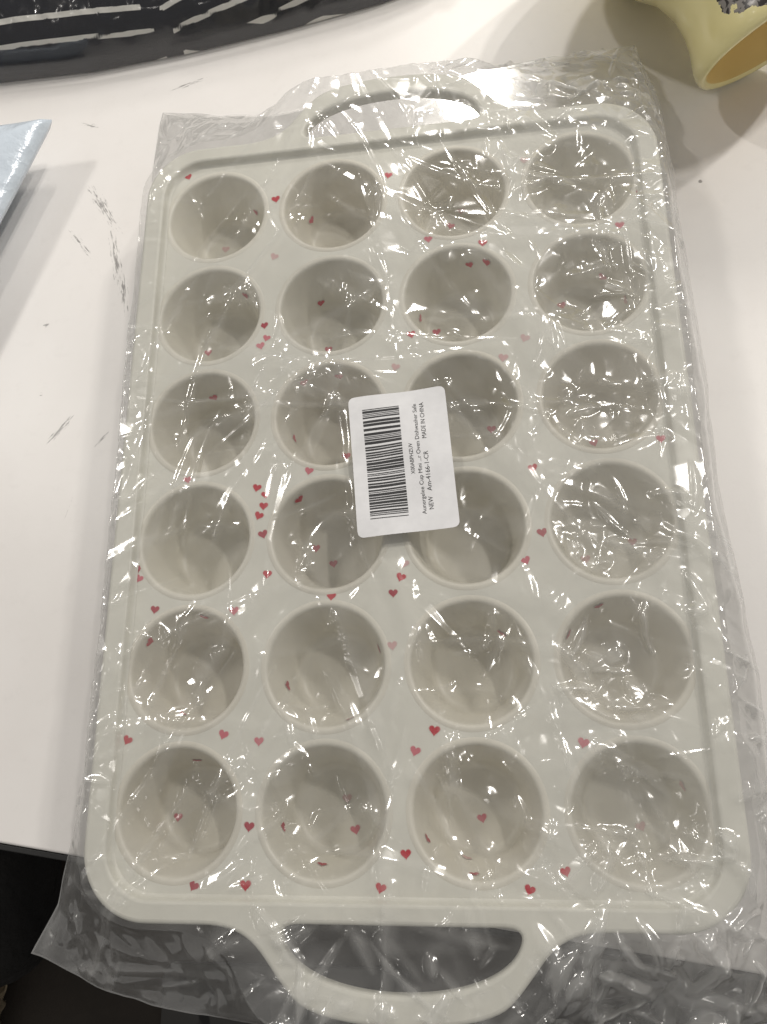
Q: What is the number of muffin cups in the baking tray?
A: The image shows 24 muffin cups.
